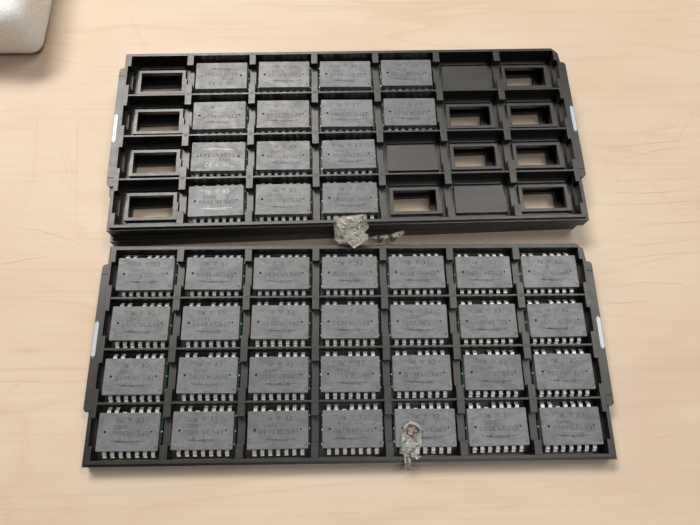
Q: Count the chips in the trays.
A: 42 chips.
